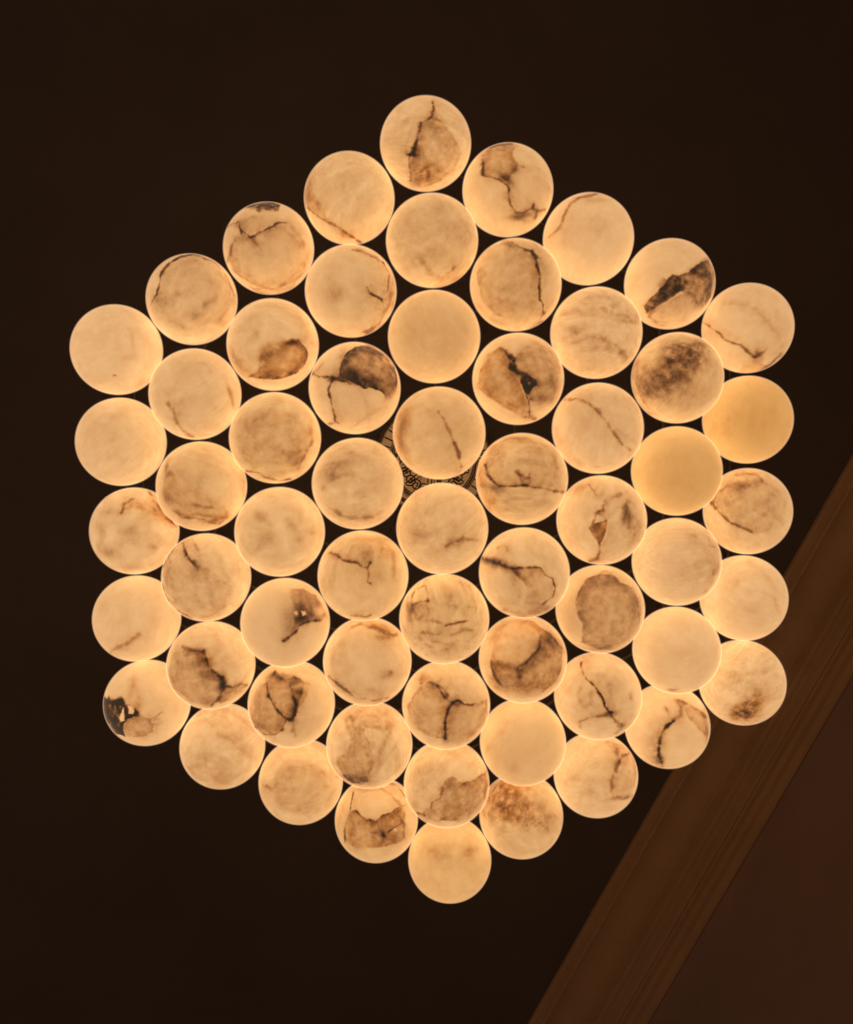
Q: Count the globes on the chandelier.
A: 61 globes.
